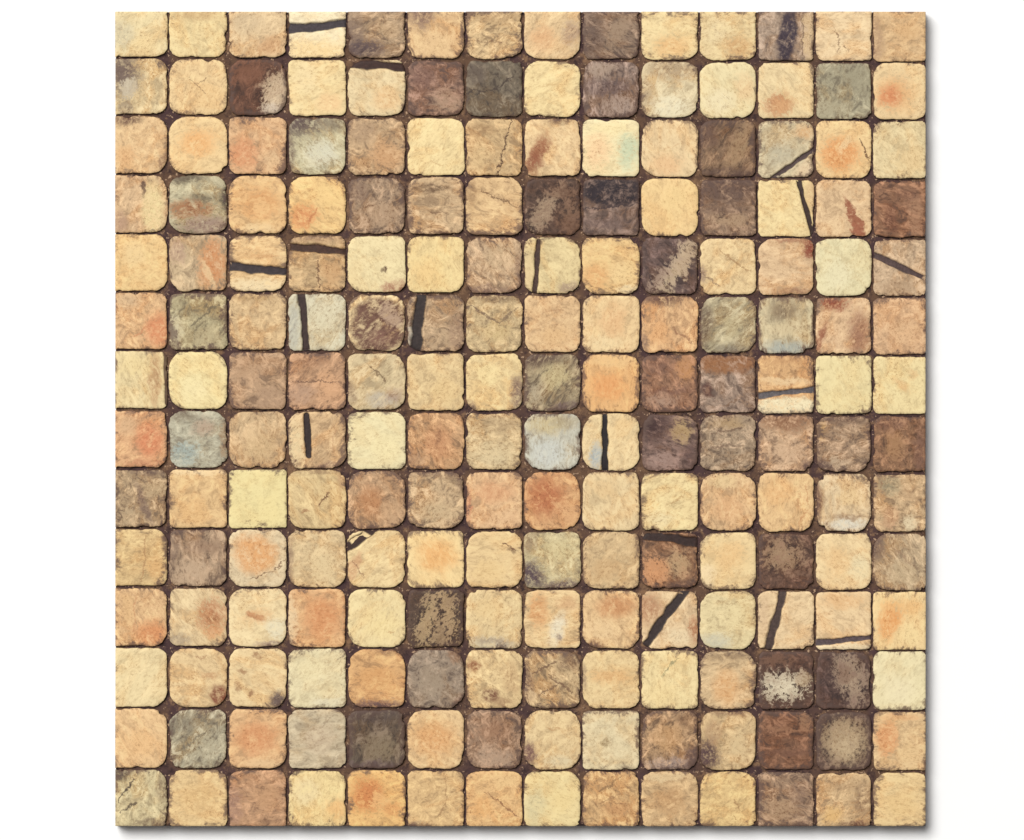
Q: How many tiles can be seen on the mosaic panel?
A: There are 196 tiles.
